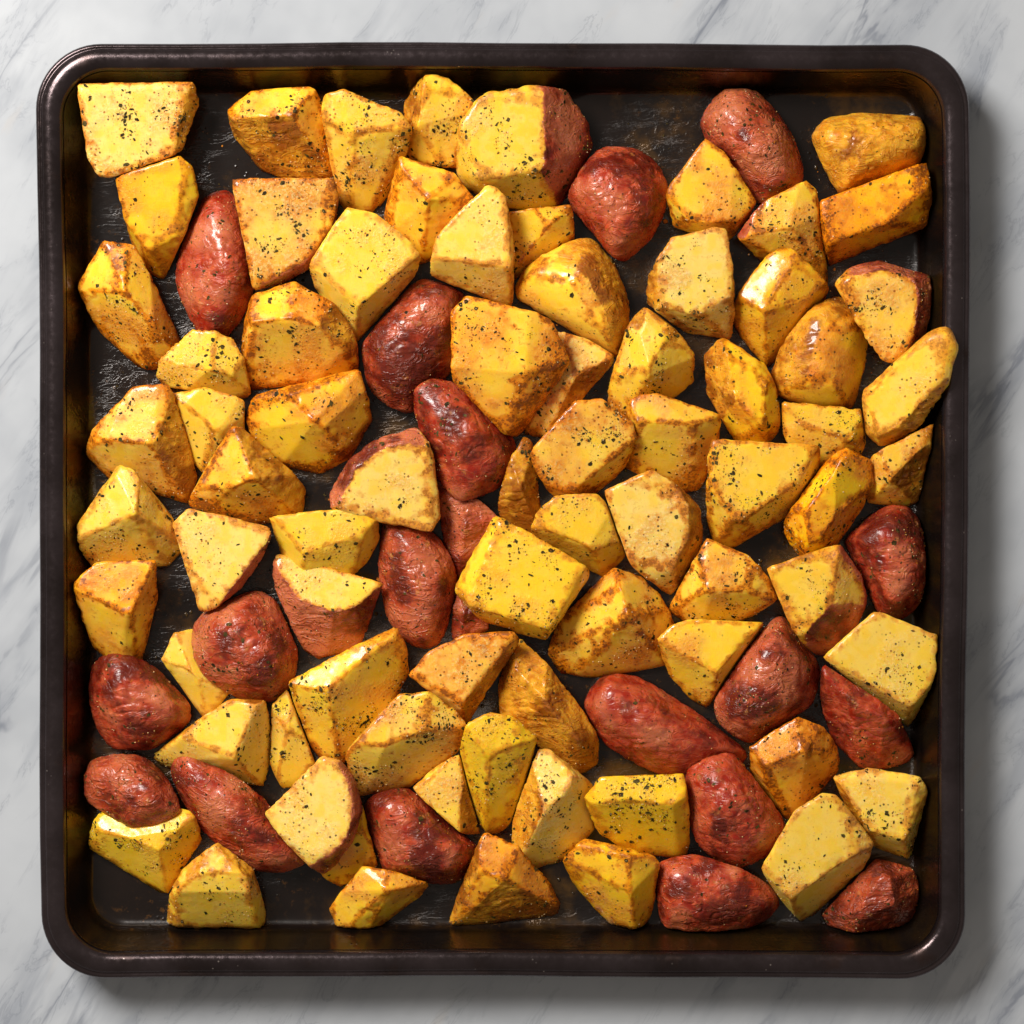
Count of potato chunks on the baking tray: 94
